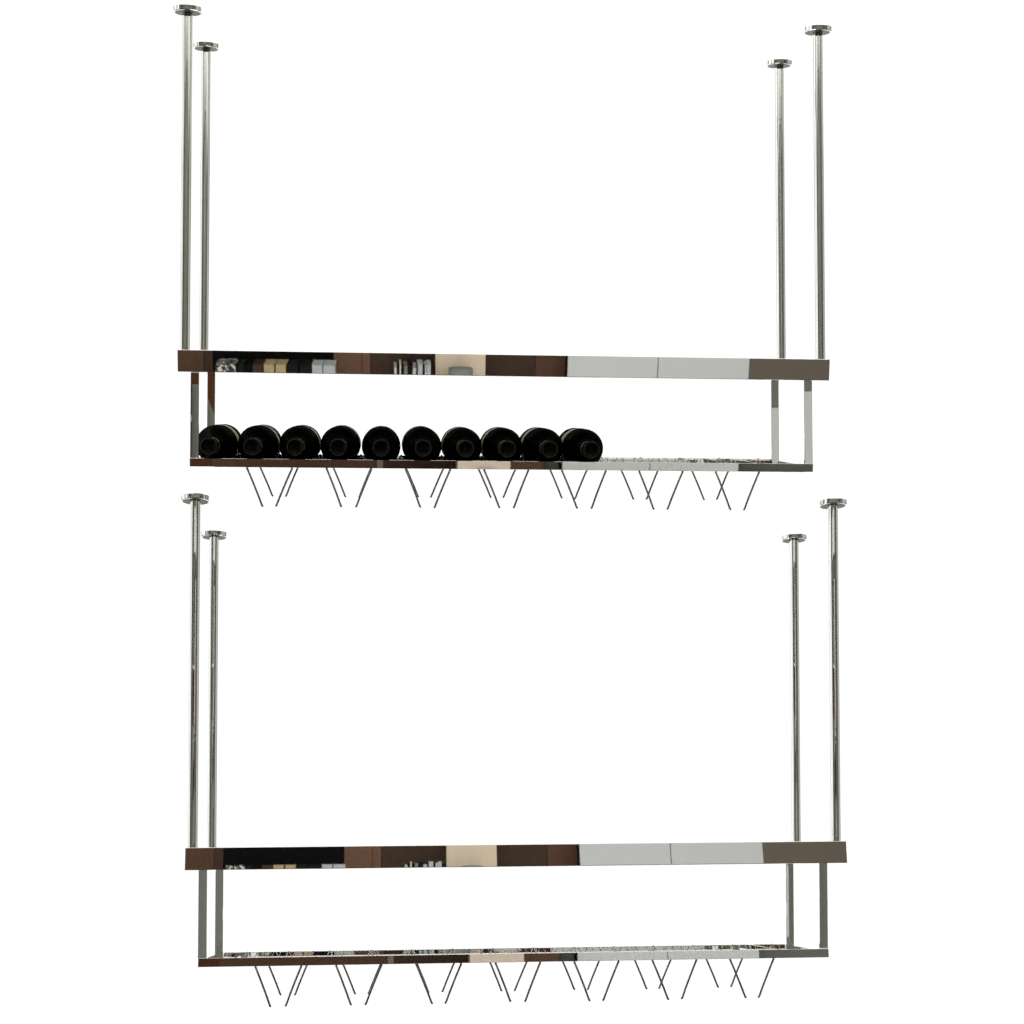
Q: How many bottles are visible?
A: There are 10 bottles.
